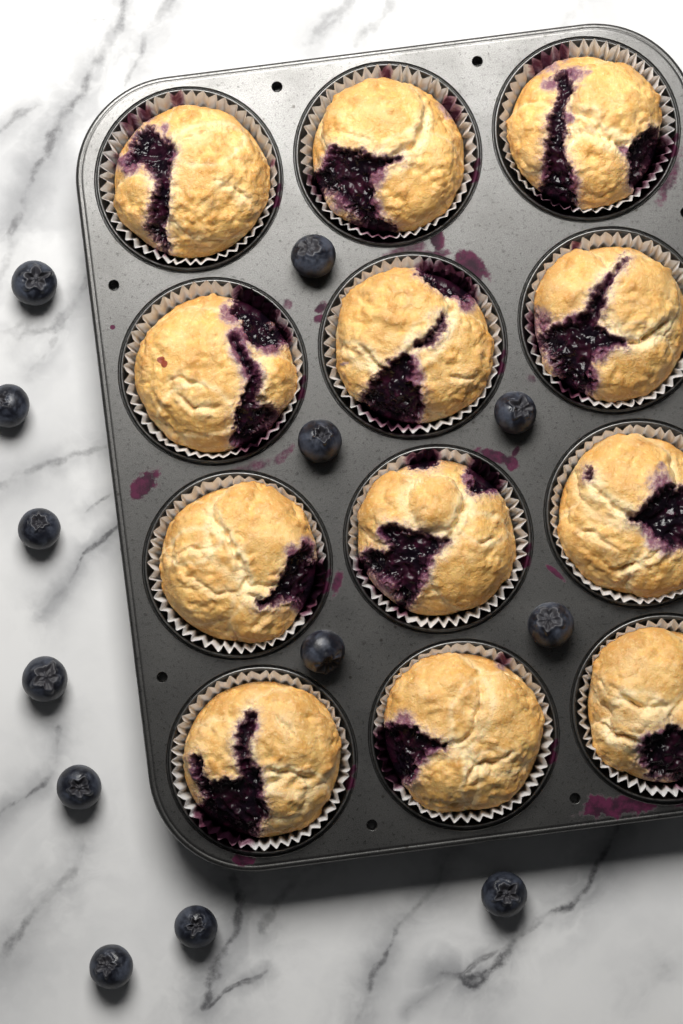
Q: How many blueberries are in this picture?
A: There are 13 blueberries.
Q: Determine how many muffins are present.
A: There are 12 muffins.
